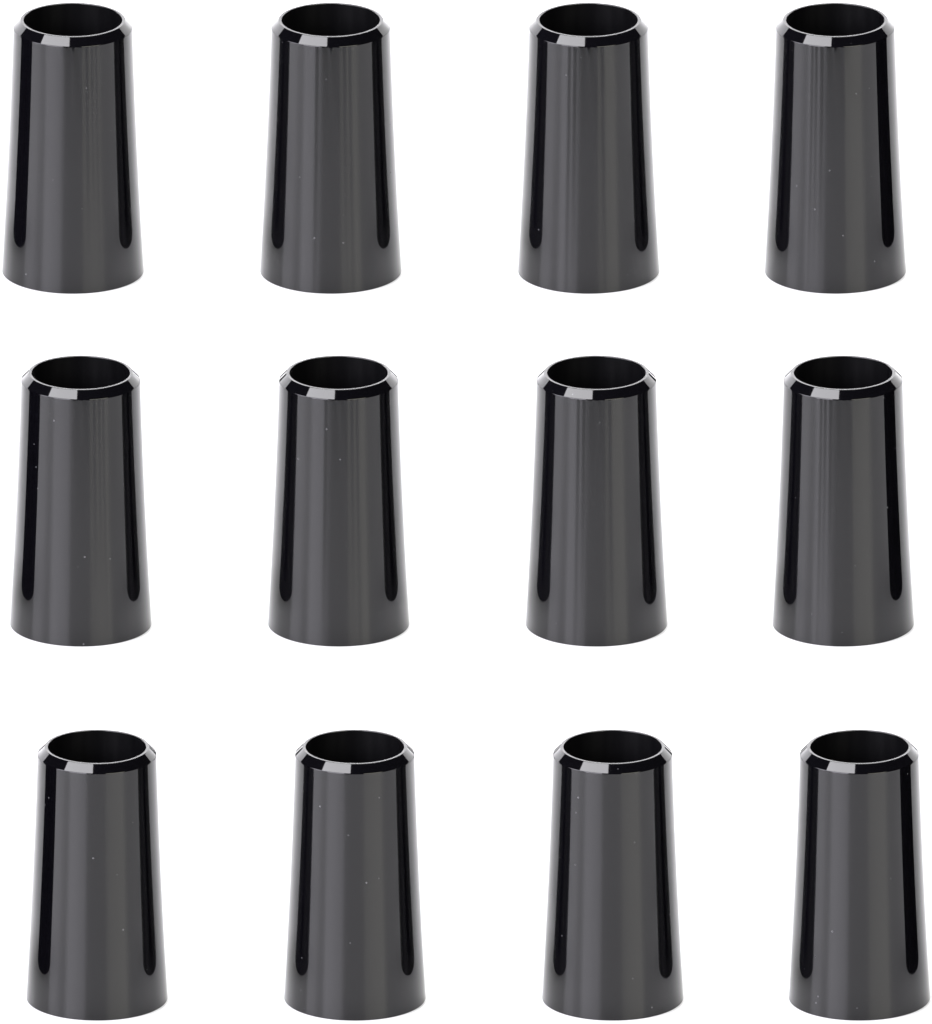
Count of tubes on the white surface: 12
